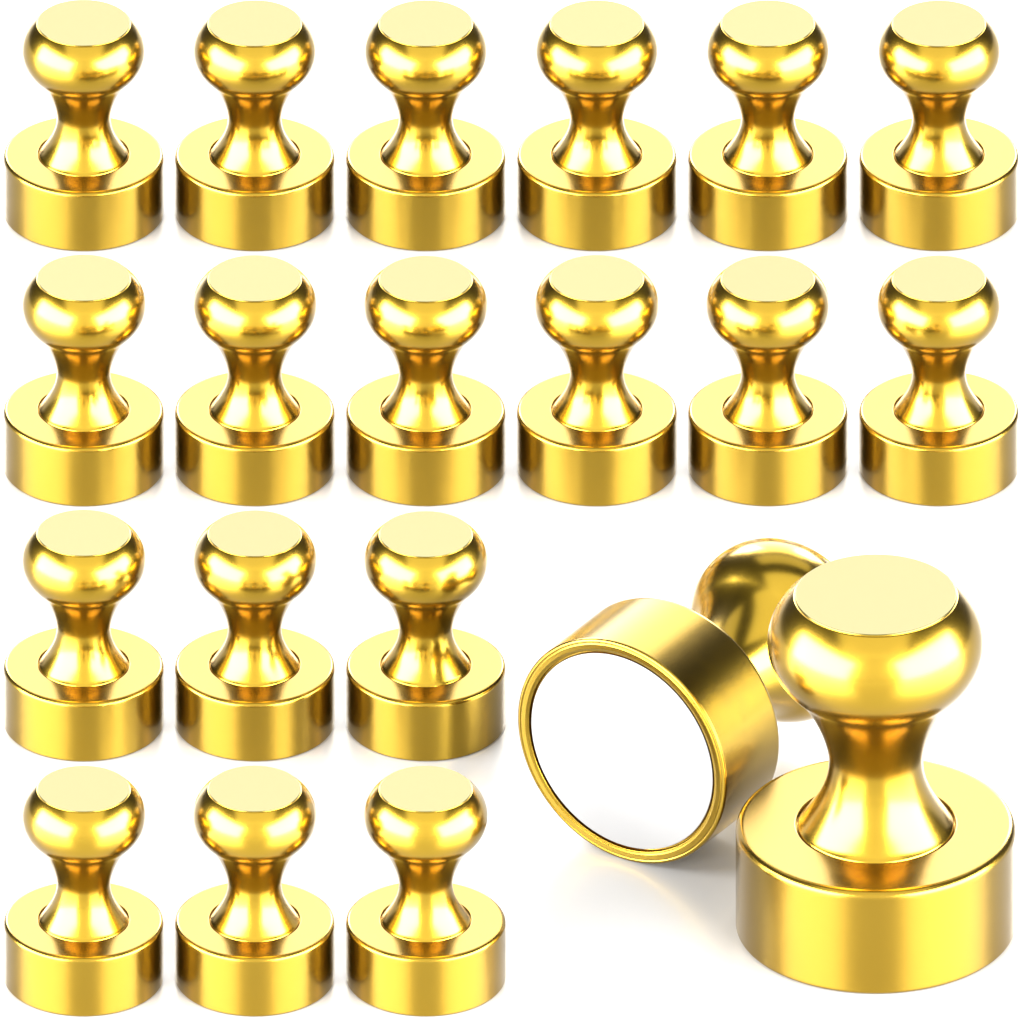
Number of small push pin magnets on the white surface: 18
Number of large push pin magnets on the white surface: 2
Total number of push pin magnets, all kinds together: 20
